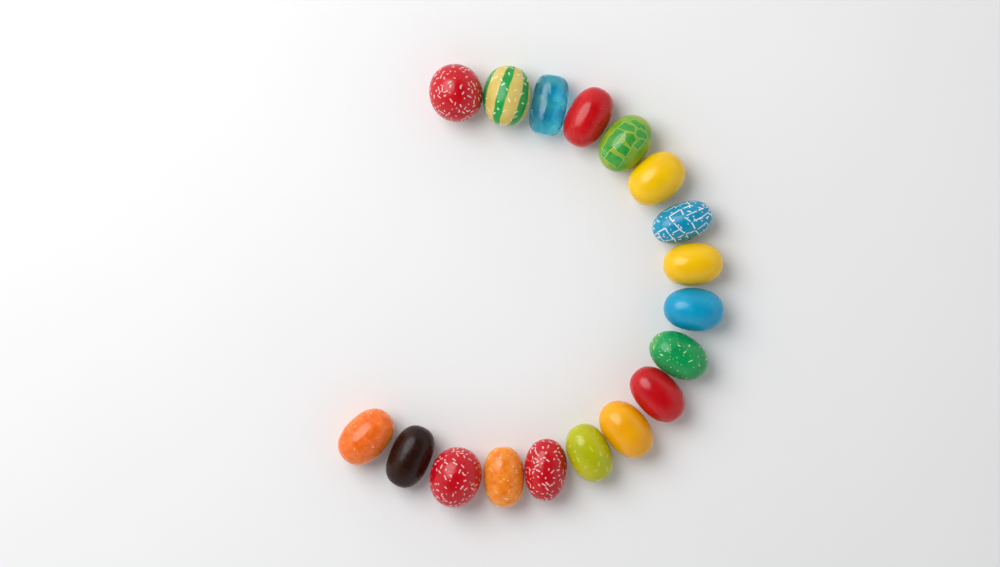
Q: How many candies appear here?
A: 18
